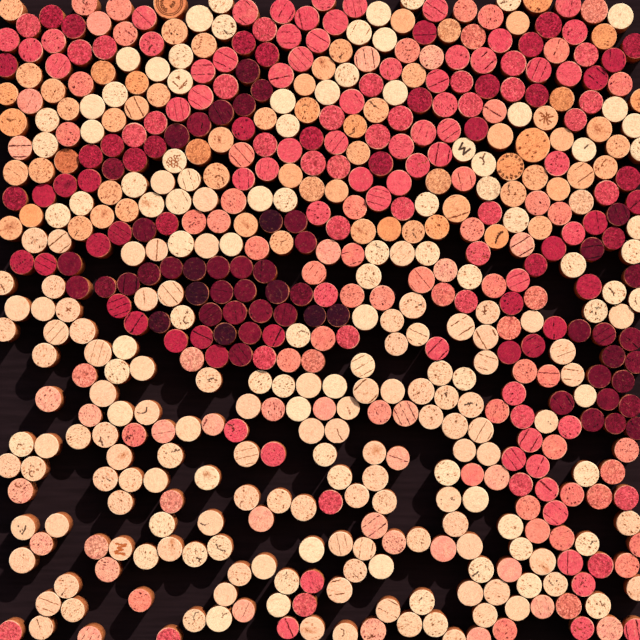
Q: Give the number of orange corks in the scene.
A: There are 67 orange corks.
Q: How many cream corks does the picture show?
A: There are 200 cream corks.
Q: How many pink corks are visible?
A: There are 191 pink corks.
